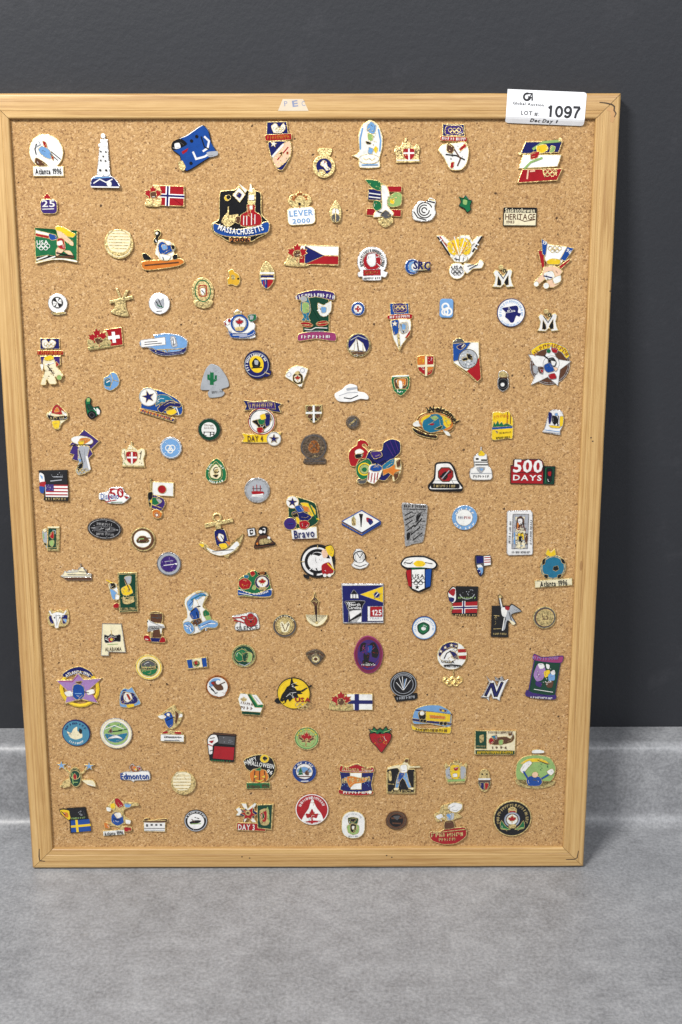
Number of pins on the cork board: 151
